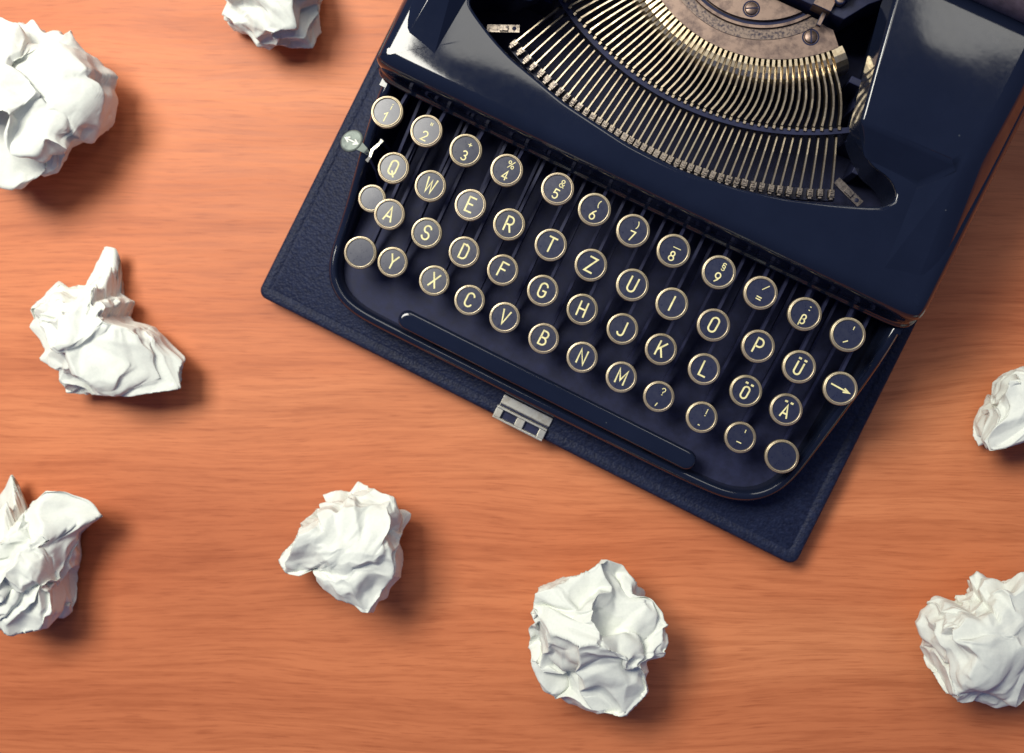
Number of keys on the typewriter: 48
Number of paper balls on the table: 8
